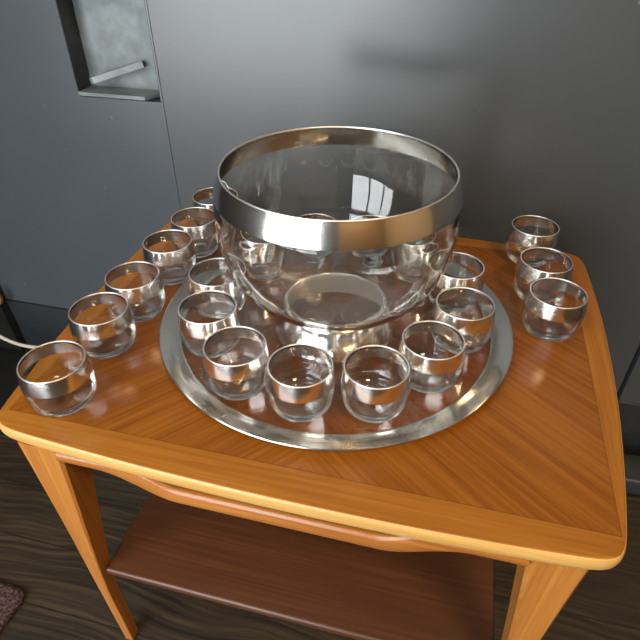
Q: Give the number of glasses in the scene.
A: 21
